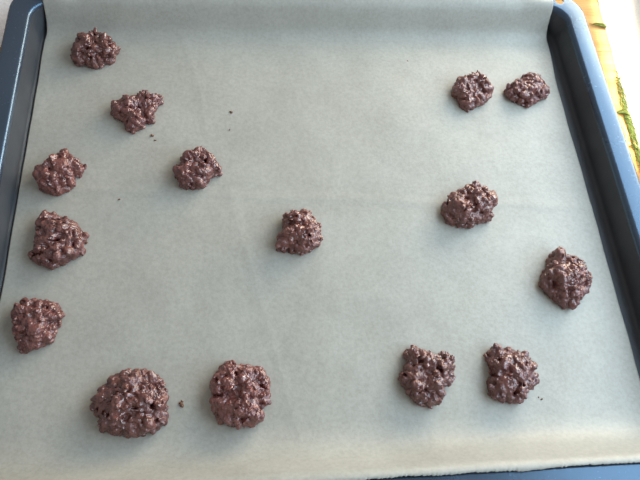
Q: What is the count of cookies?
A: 15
